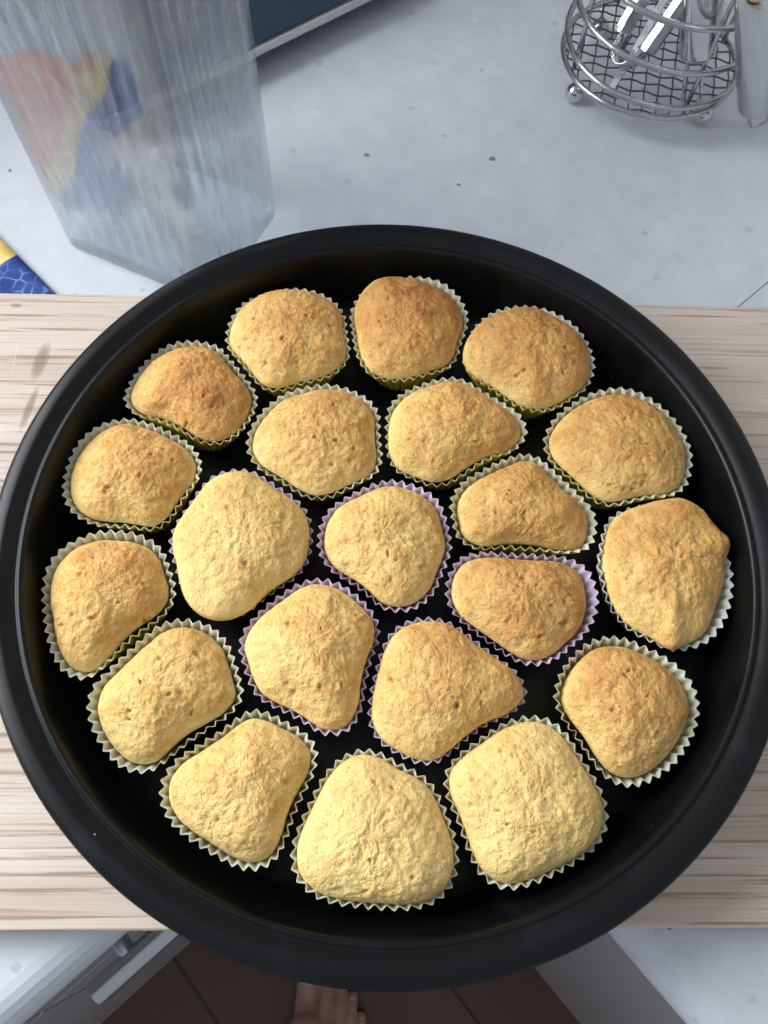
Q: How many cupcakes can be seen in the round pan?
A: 21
